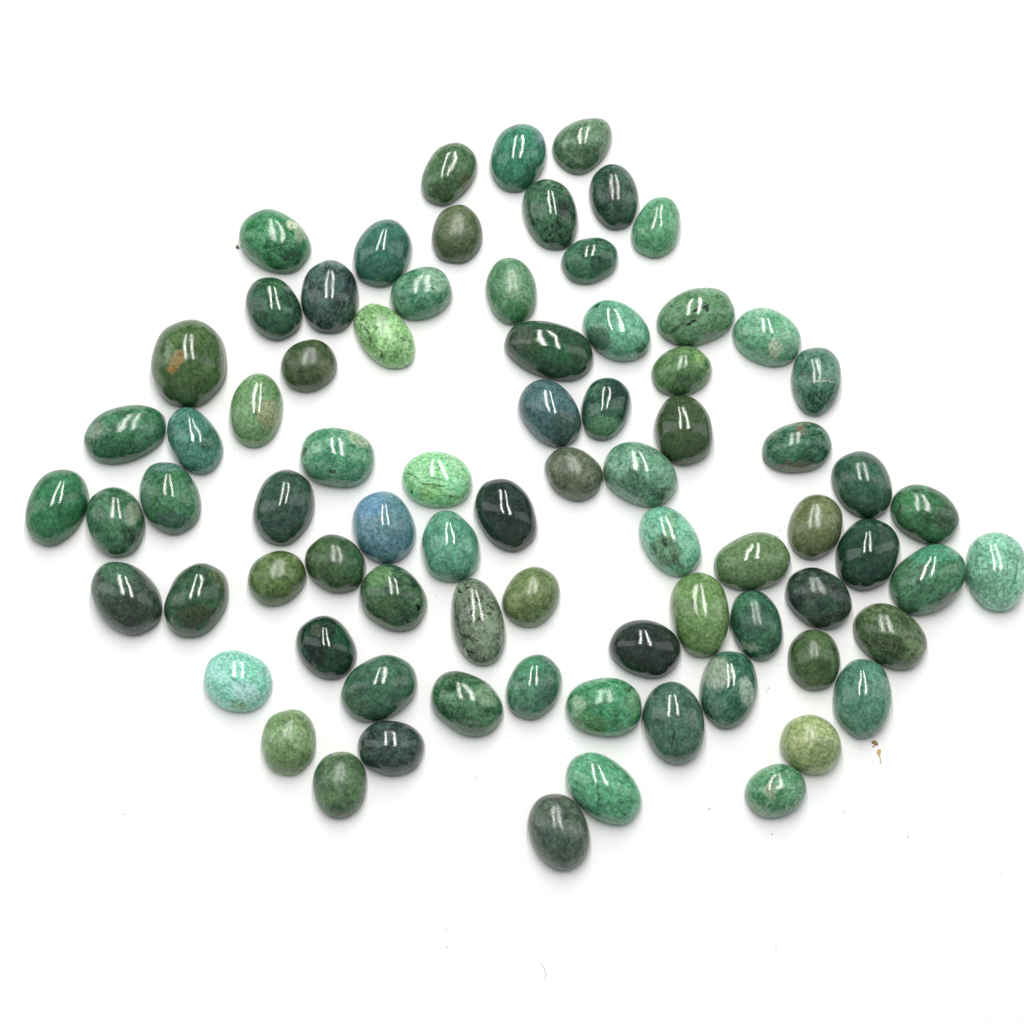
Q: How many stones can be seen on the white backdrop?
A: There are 78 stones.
